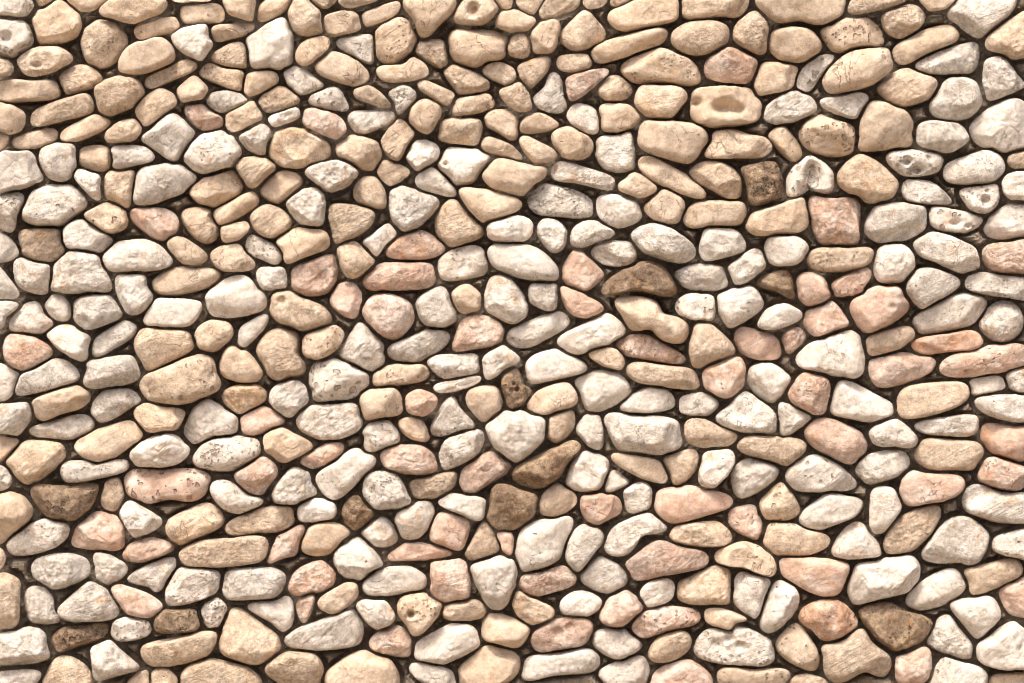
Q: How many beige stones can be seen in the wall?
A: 199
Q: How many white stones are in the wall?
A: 195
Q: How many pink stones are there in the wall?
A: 63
